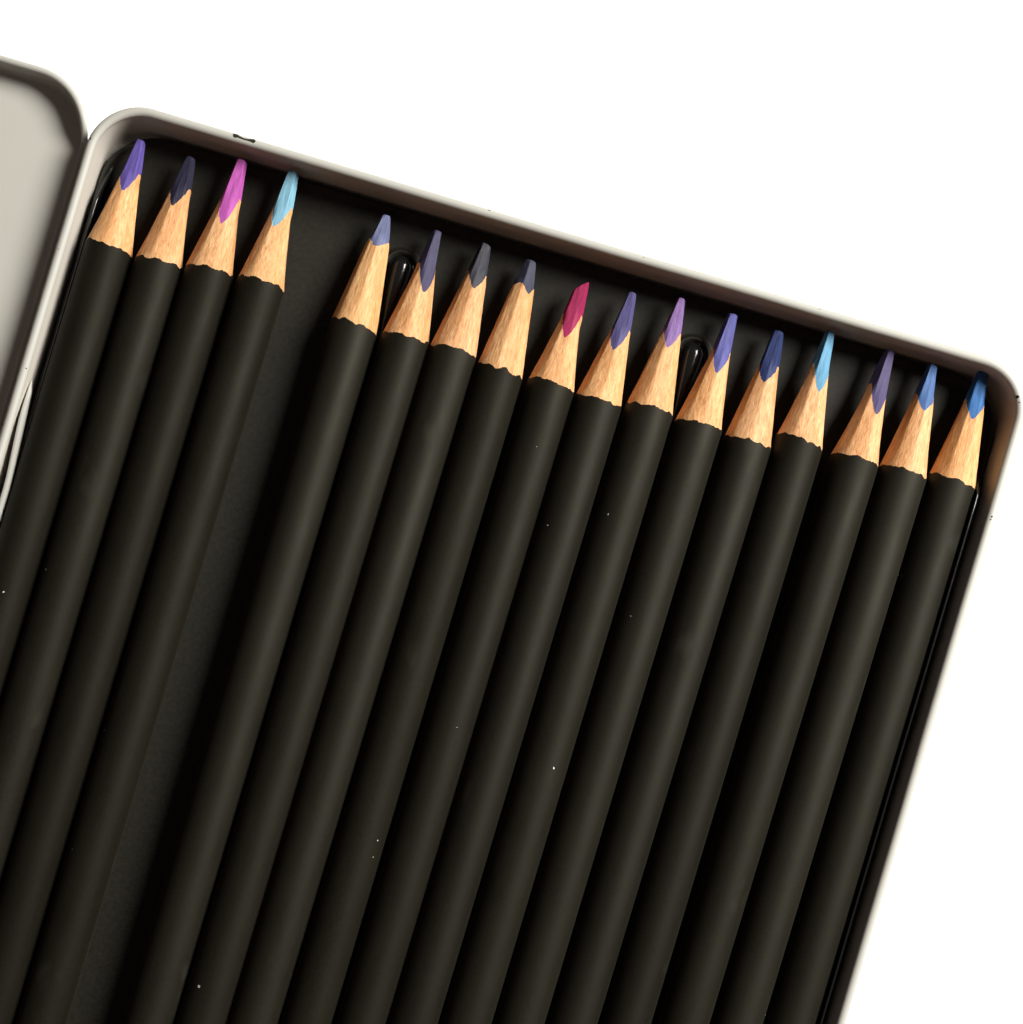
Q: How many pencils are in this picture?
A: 17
